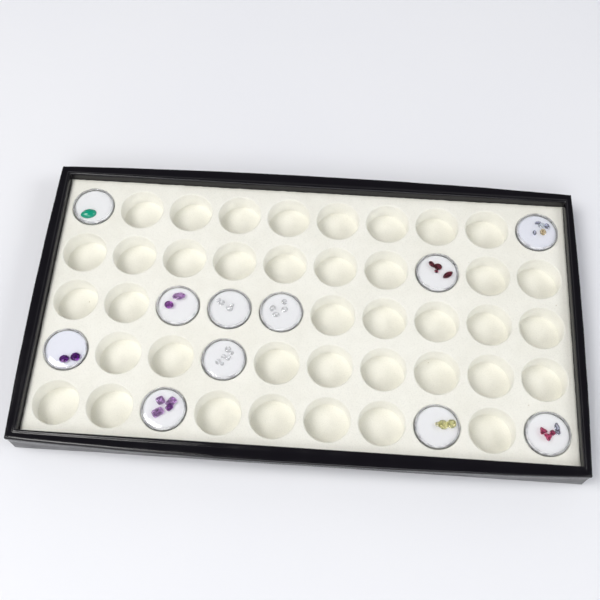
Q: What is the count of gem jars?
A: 11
